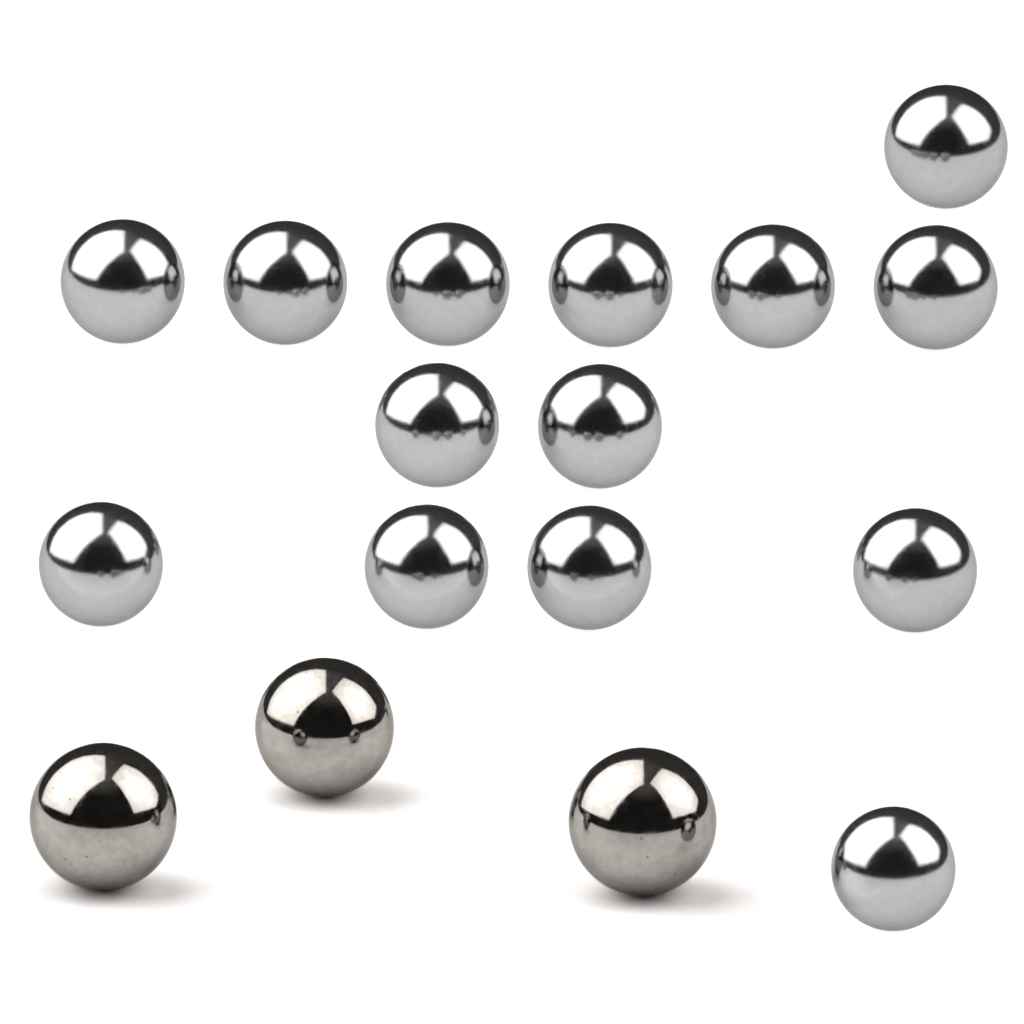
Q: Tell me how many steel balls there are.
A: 17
